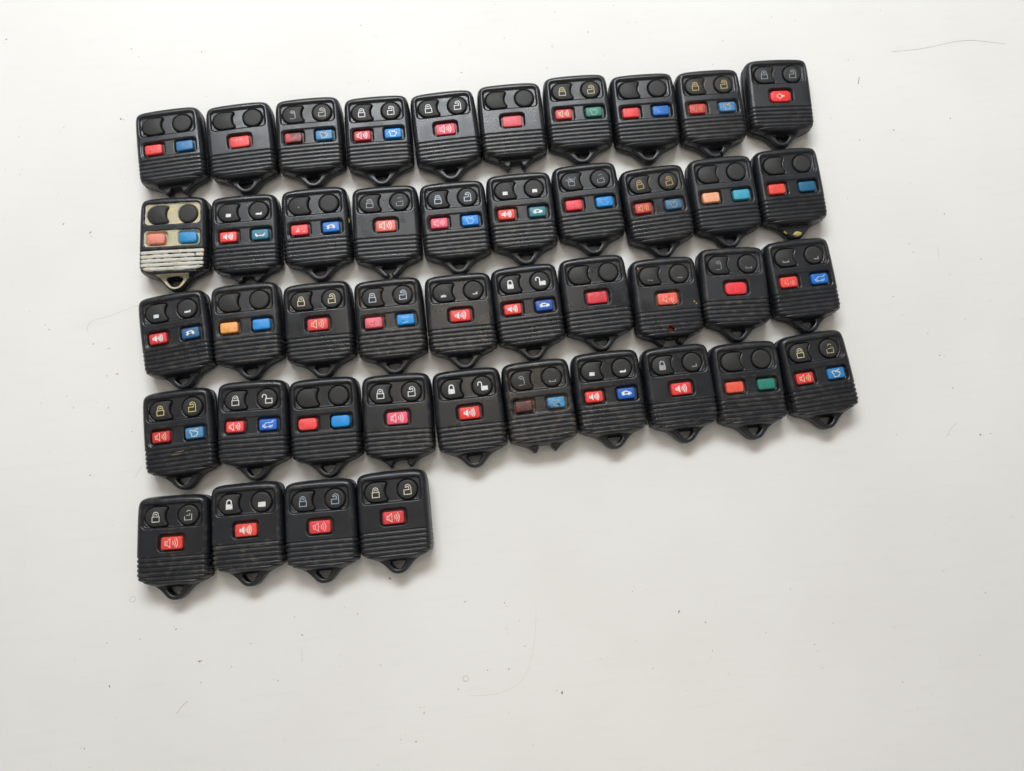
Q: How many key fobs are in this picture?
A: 44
